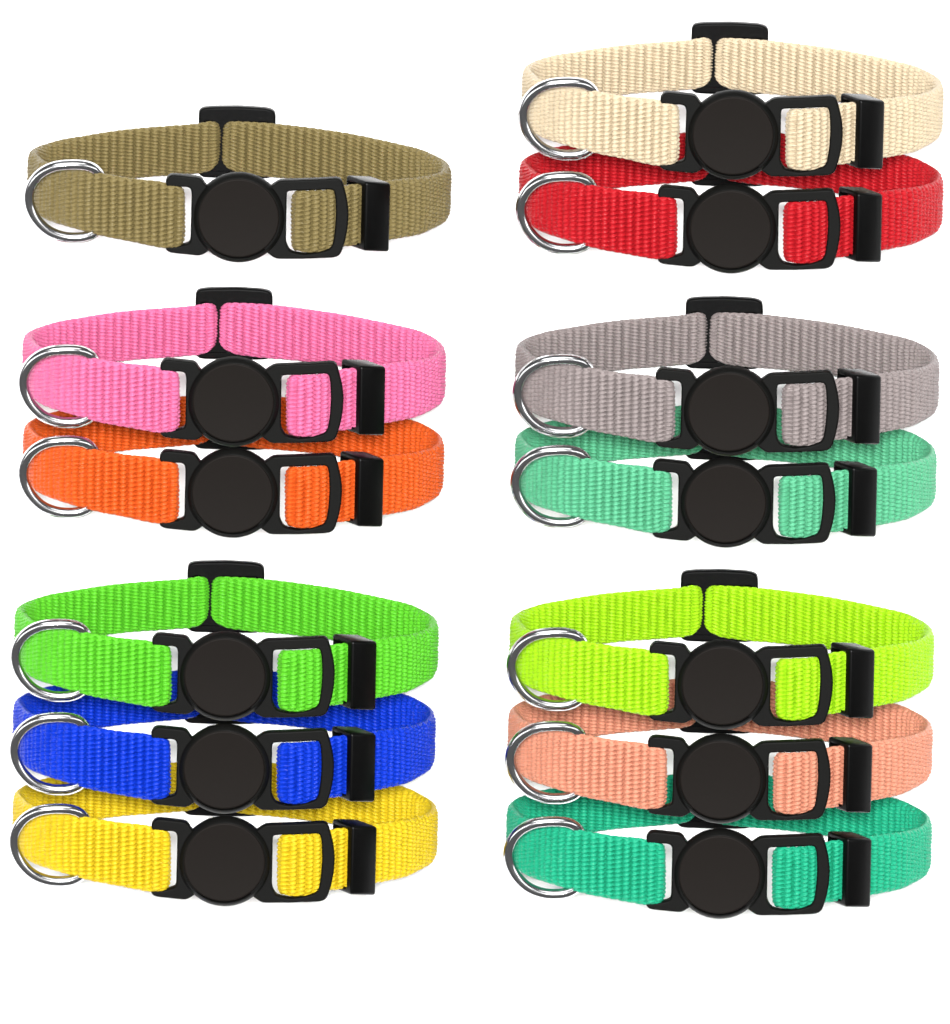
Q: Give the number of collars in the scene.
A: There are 13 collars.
